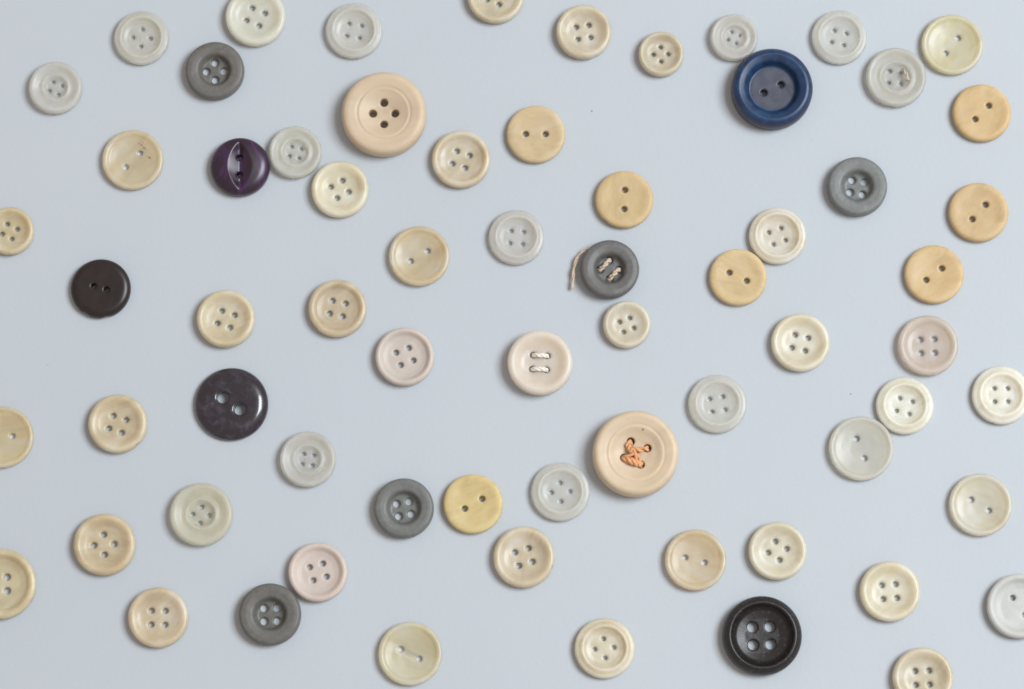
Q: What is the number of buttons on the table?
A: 67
